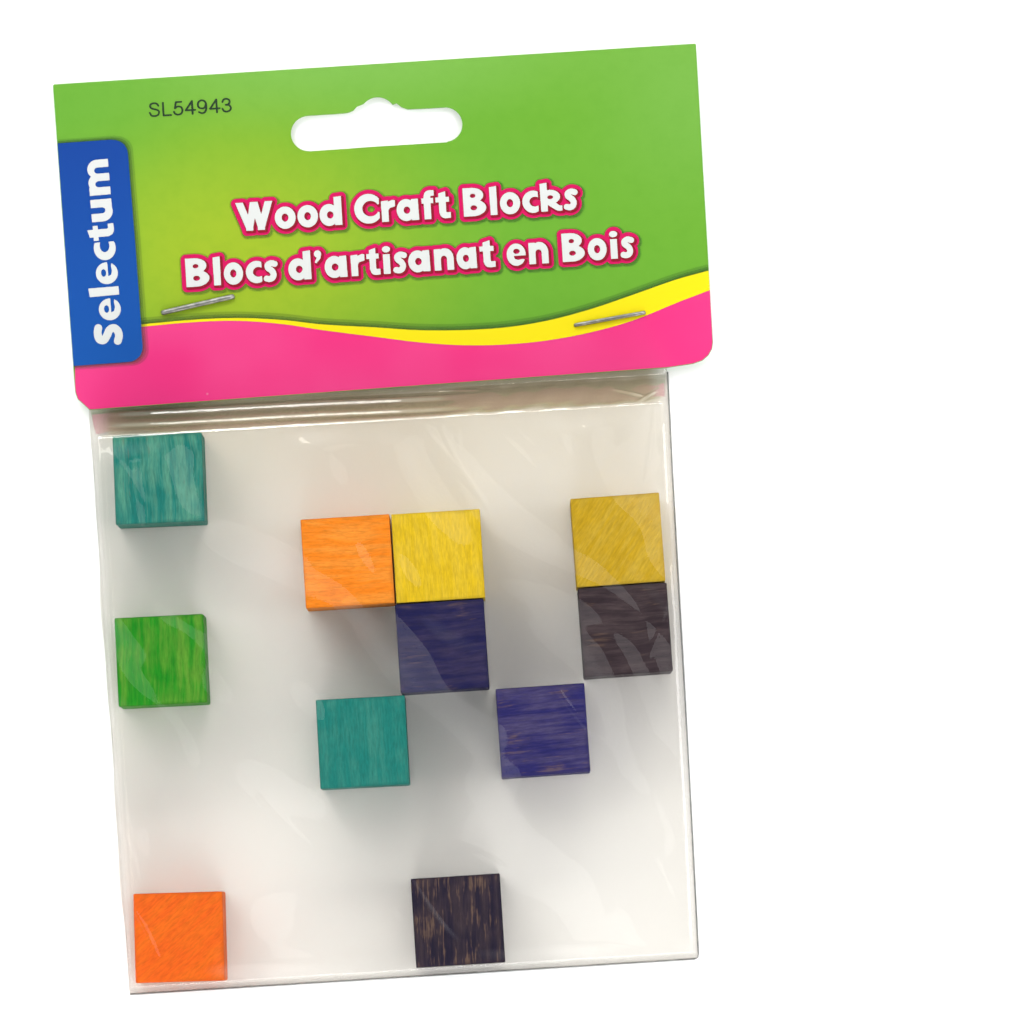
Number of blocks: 11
